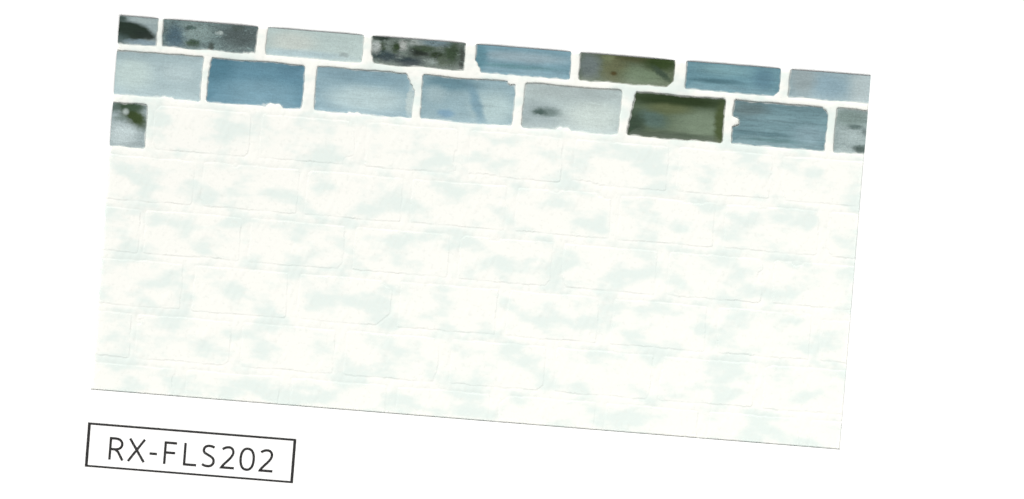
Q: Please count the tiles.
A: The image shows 17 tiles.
